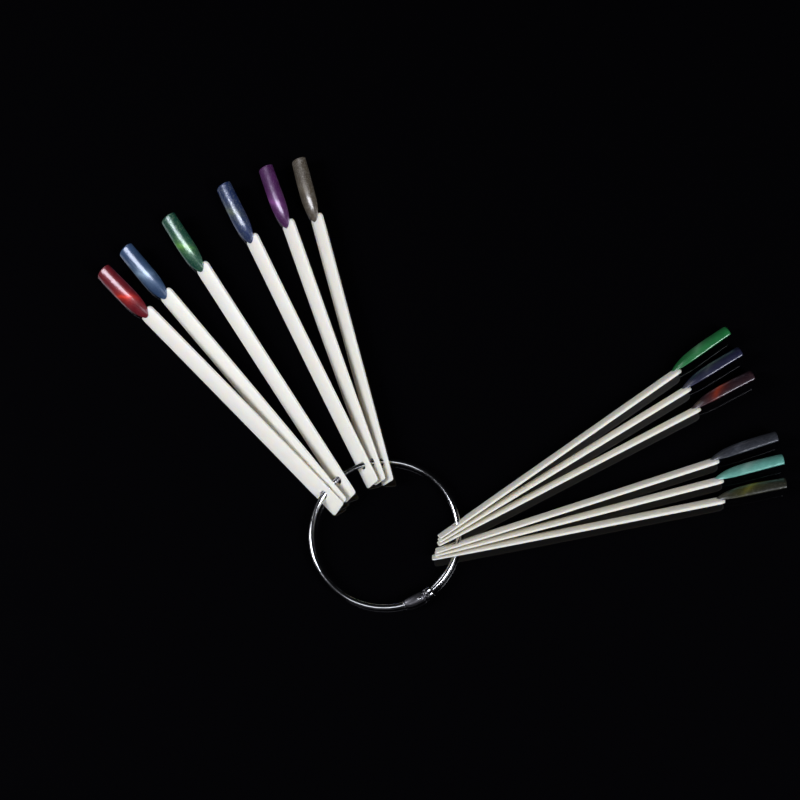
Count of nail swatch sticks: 12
